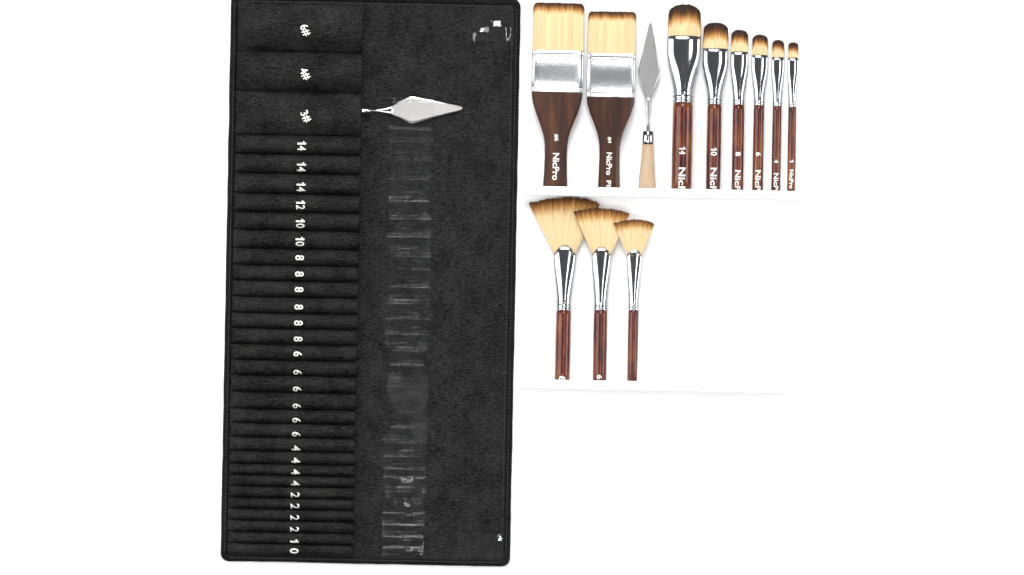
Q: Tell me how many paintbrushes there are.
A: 11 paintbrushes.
